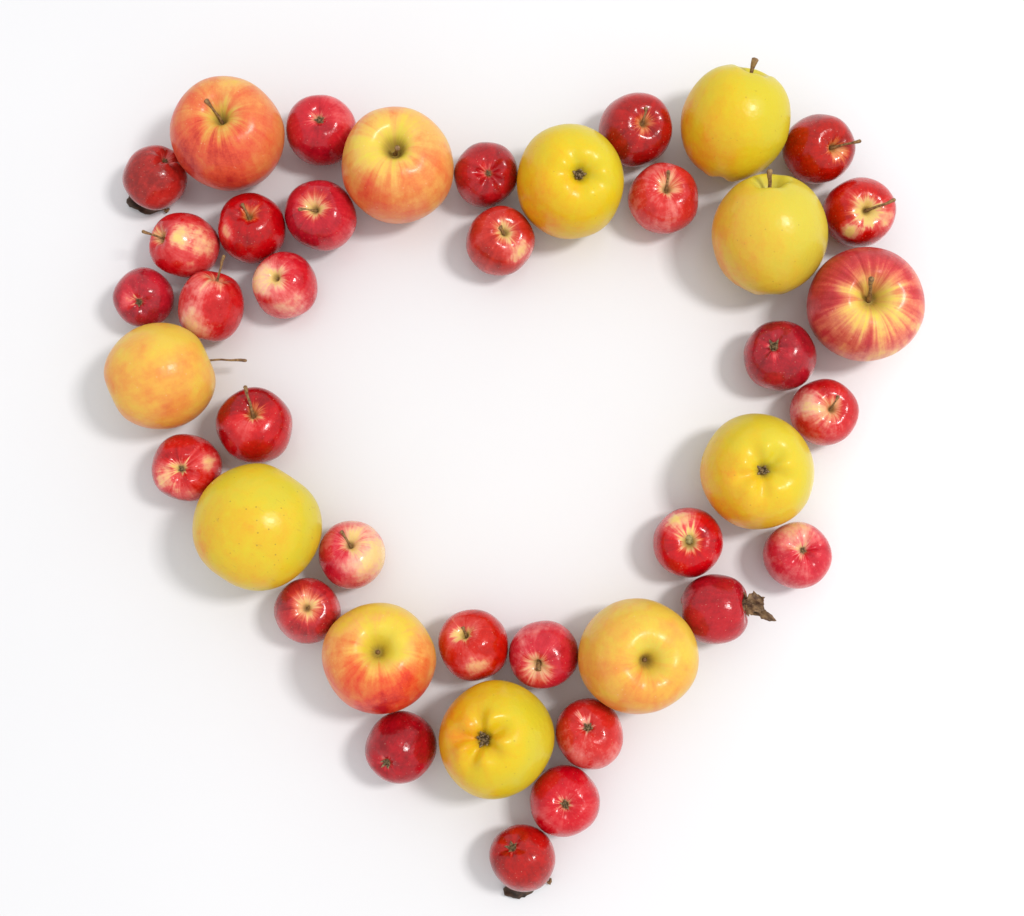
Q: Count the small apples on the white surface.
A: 29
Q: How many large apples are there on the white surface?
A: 12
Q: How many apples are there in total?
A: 41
